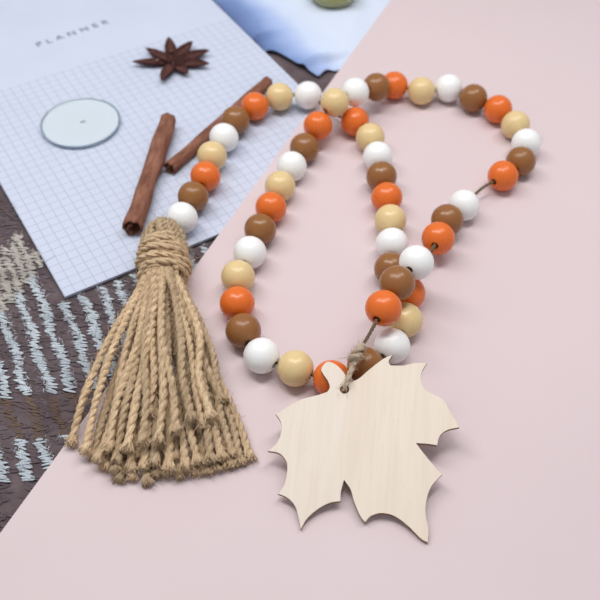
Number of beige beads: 11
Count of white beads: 14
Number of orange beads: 14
